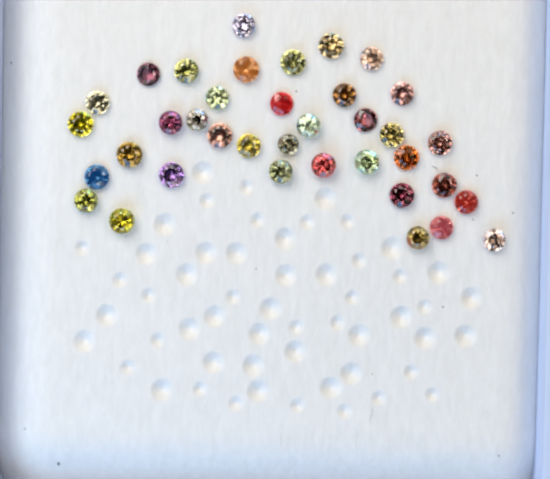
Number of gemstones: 37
